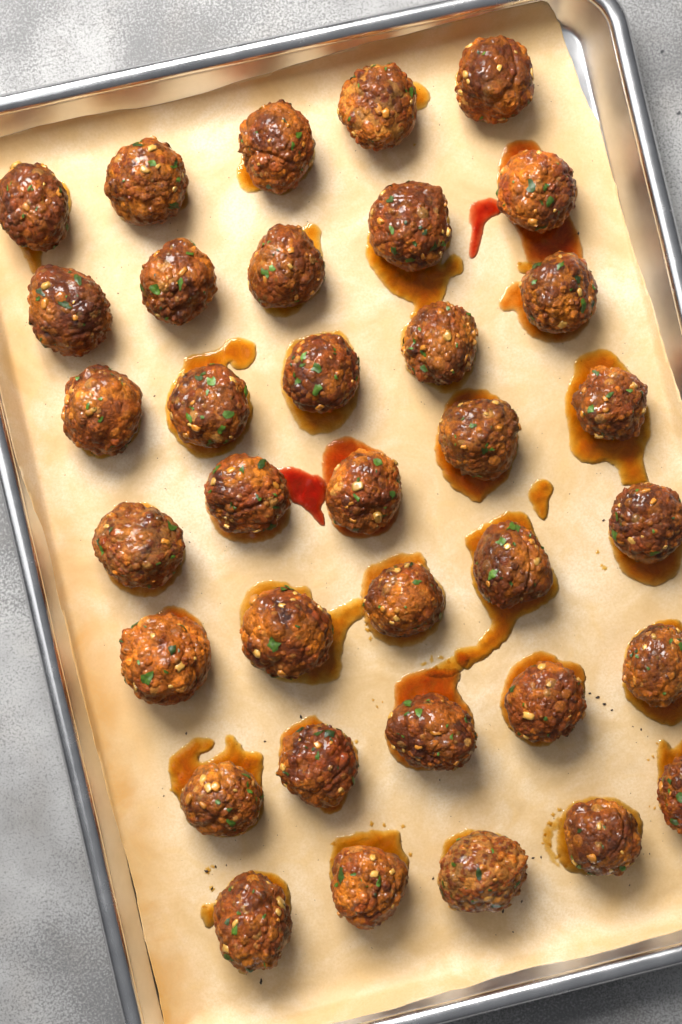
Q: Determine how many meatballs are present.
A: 35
